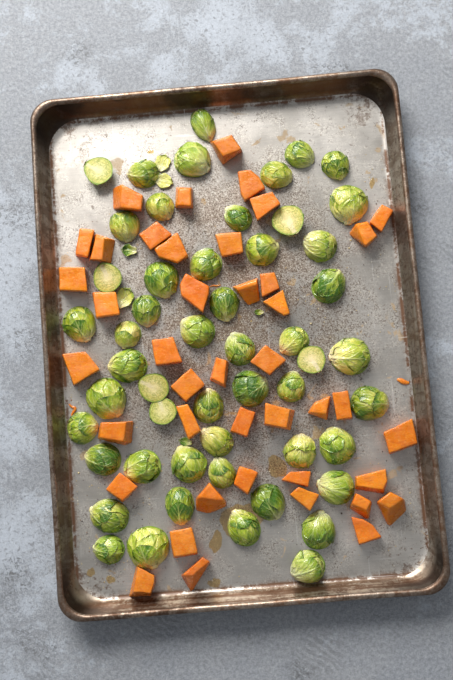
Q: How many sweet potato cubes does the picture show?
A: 42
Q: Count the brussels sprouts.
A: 52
